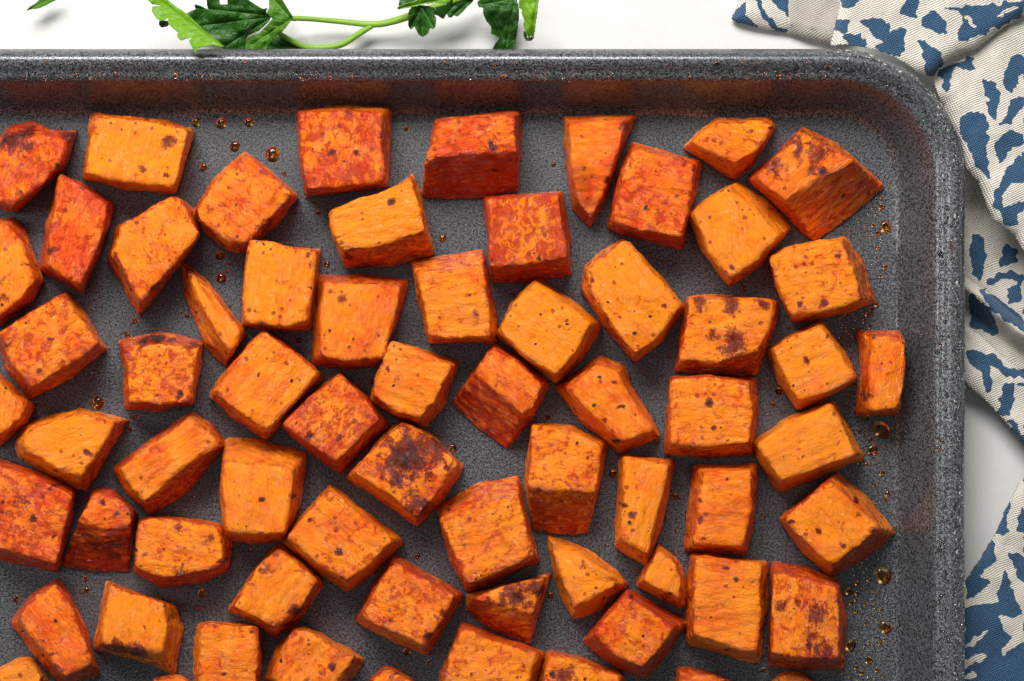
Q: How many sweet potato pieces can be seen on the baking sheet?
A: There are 67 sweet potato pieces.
